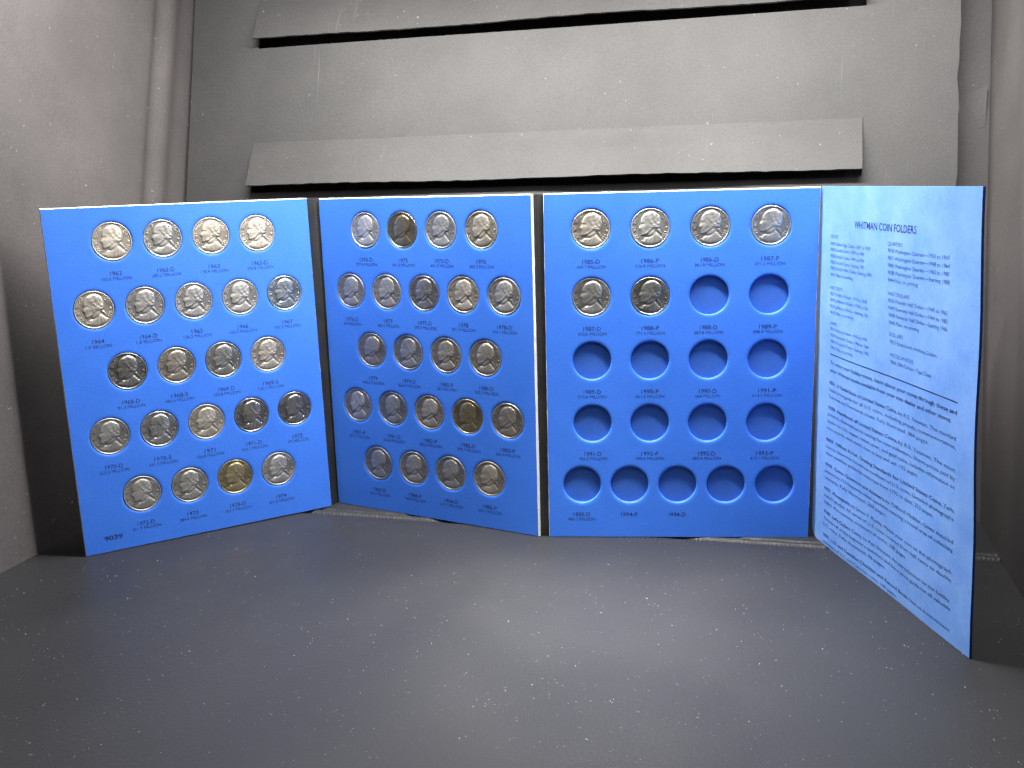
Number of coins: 50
